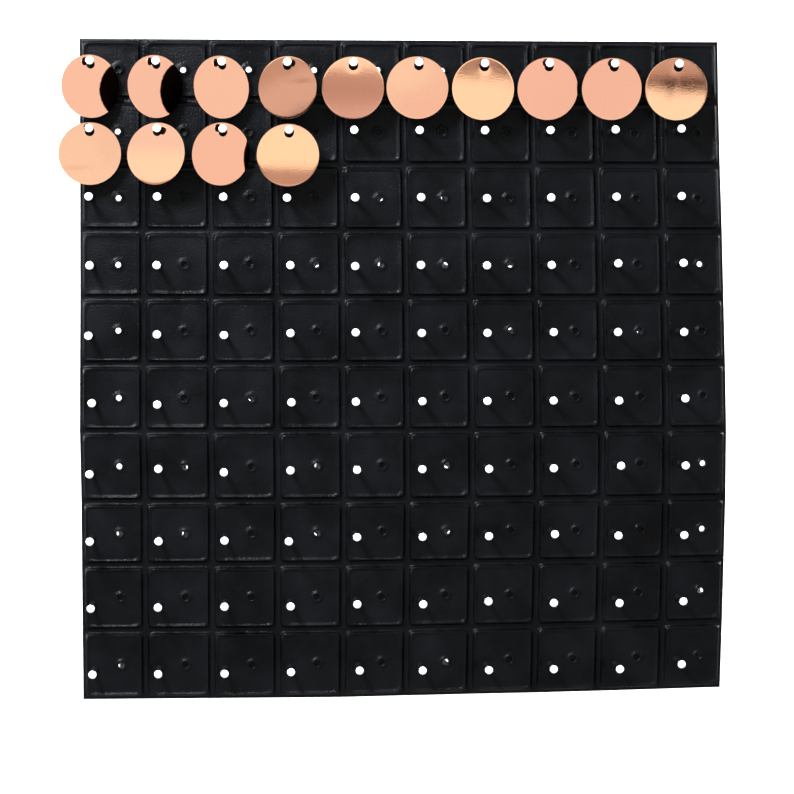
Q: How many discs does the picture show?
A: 14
